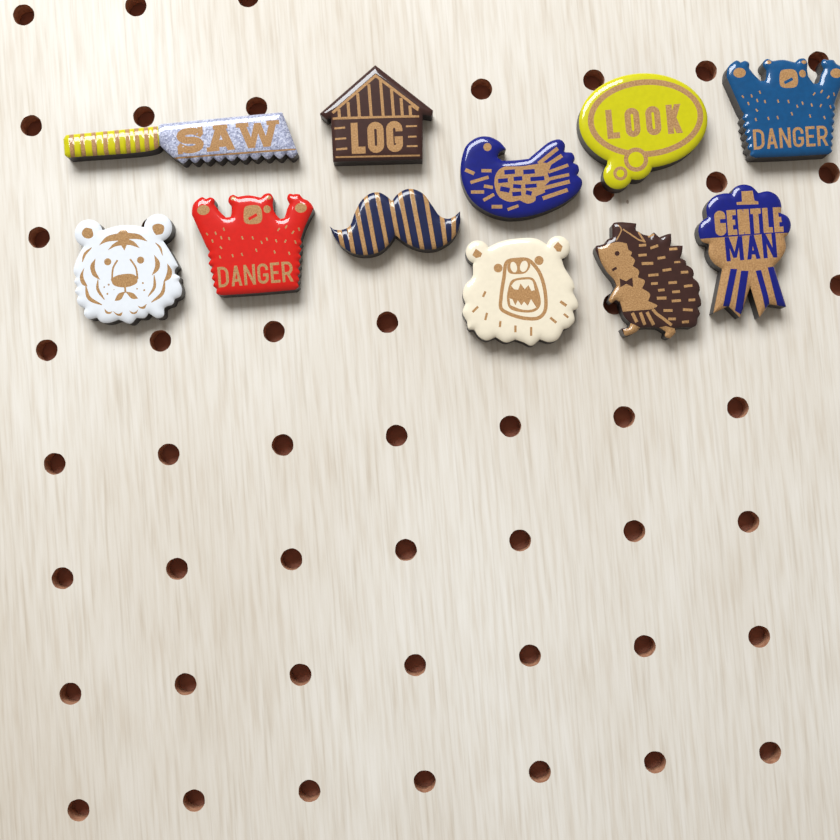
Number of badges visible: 11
